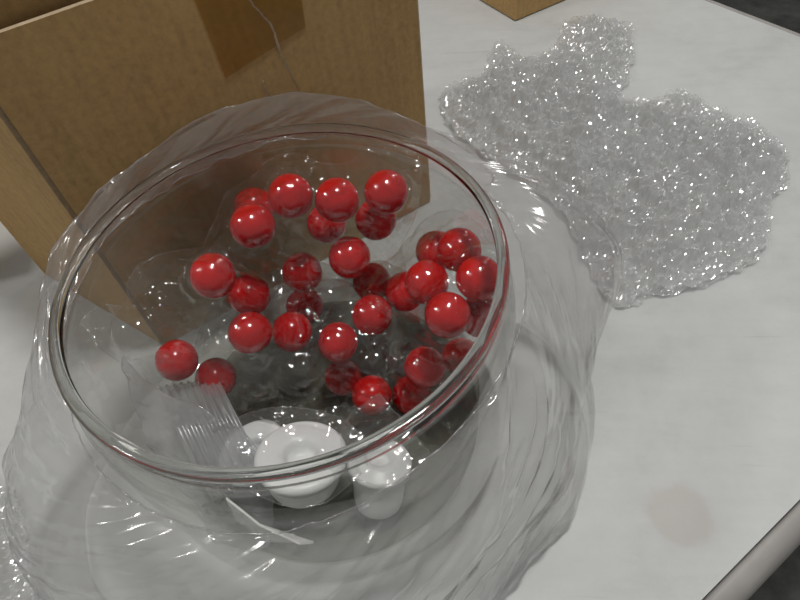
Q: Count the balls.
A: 31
